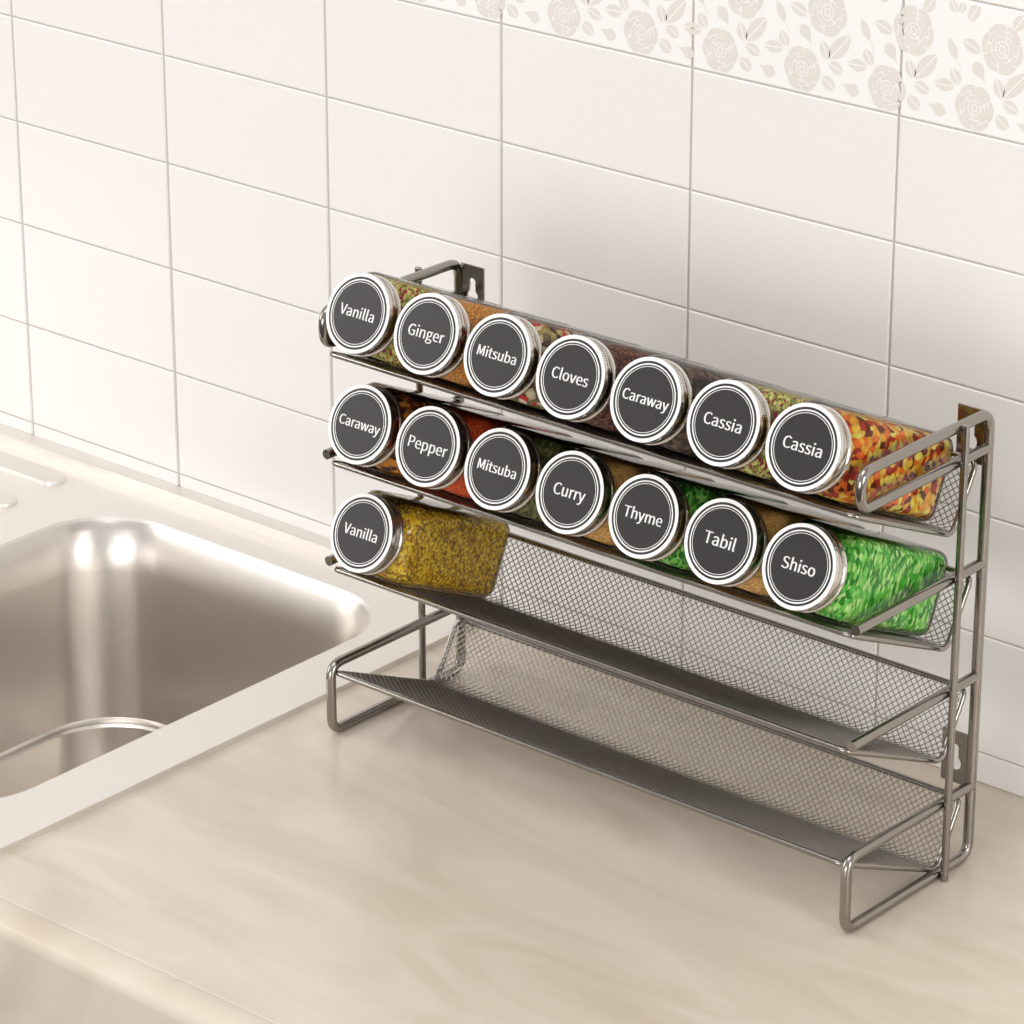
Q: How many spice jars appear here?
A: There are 15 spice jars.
